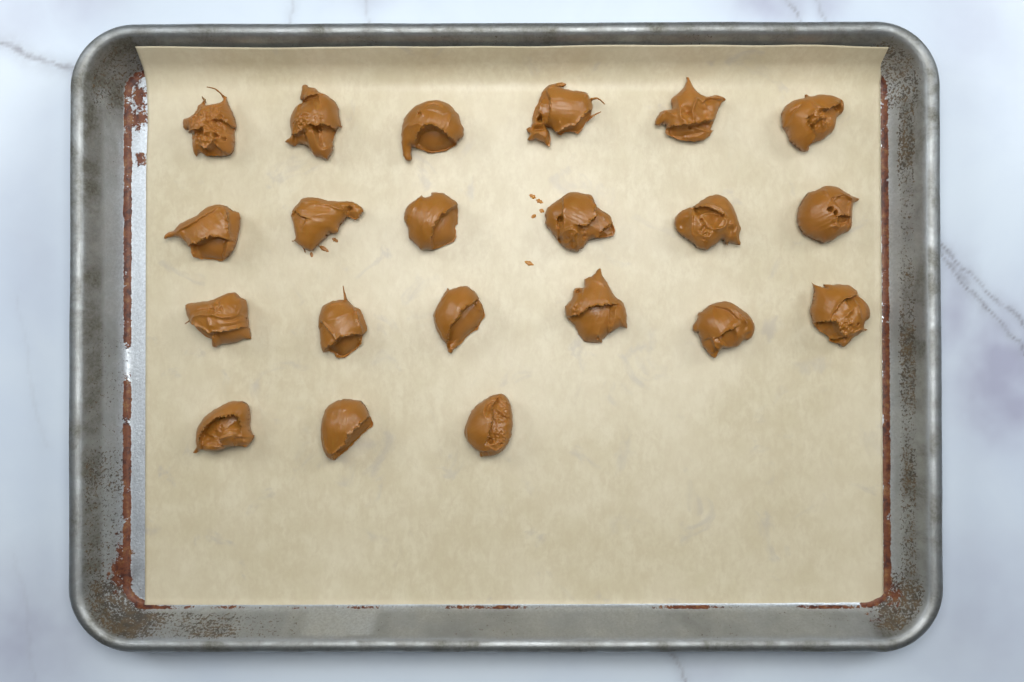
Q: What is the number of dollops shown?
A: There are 21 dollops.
